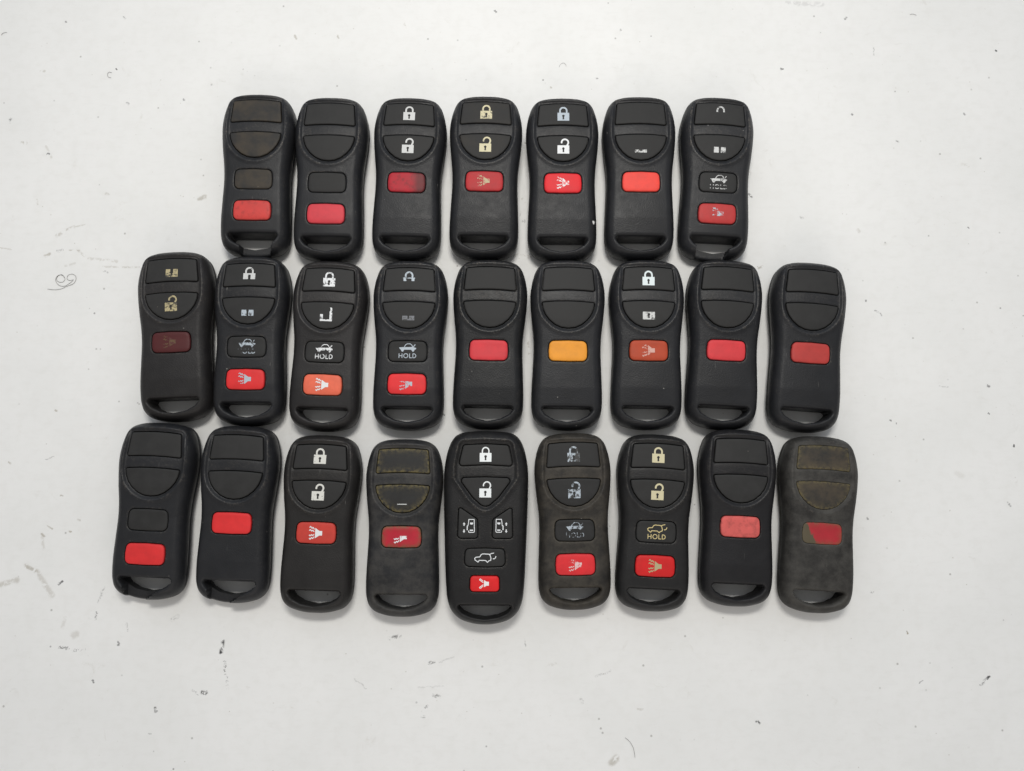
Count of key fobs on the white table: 25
